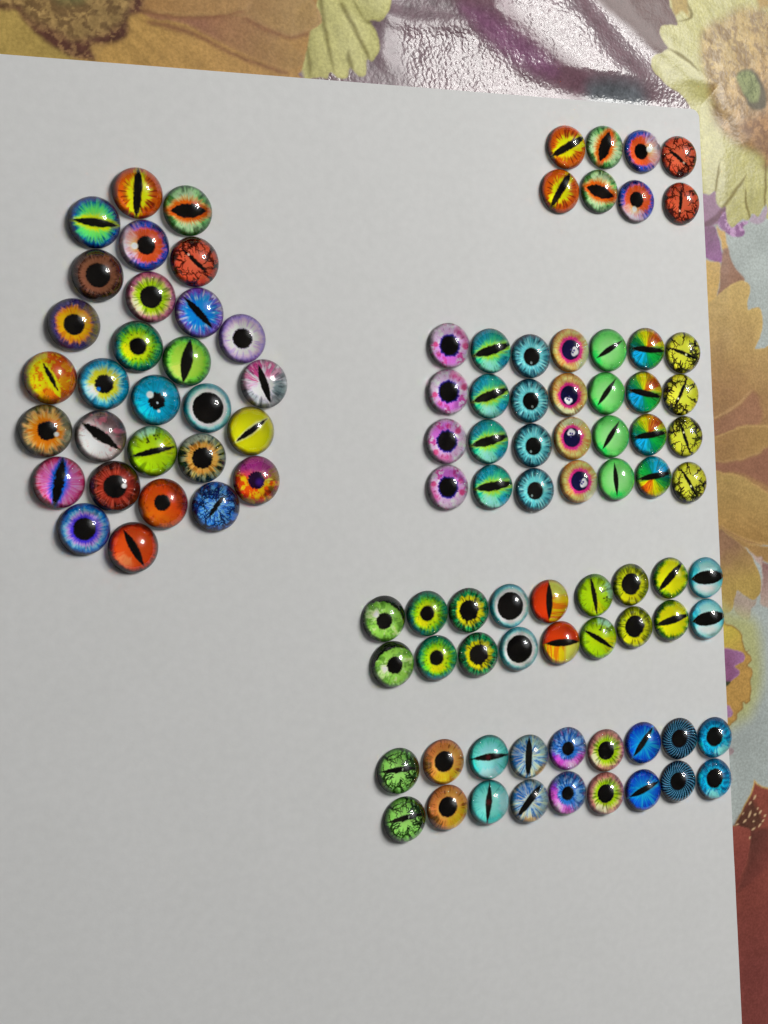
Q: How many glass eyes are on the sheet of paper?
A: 101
